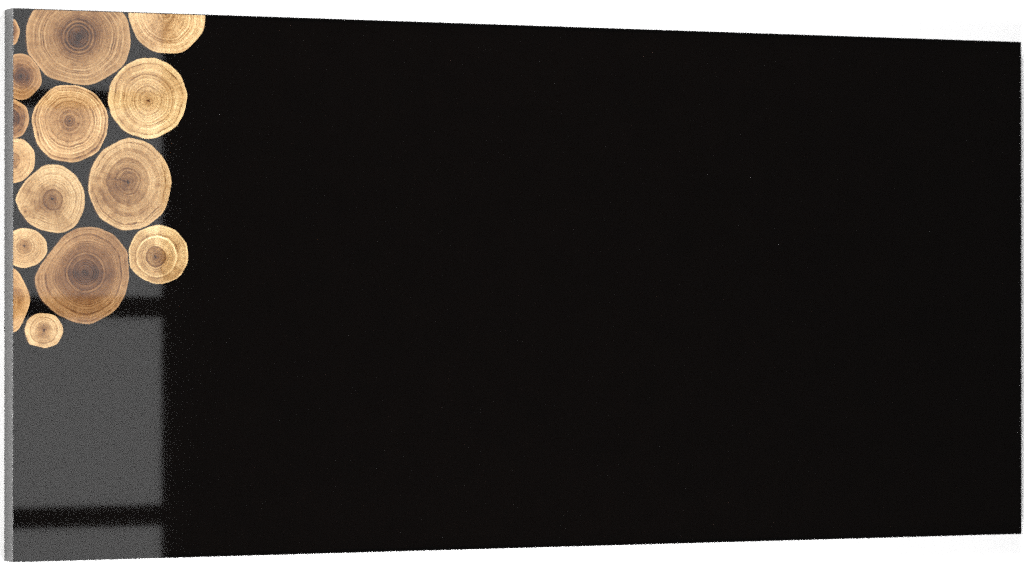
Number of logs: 15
